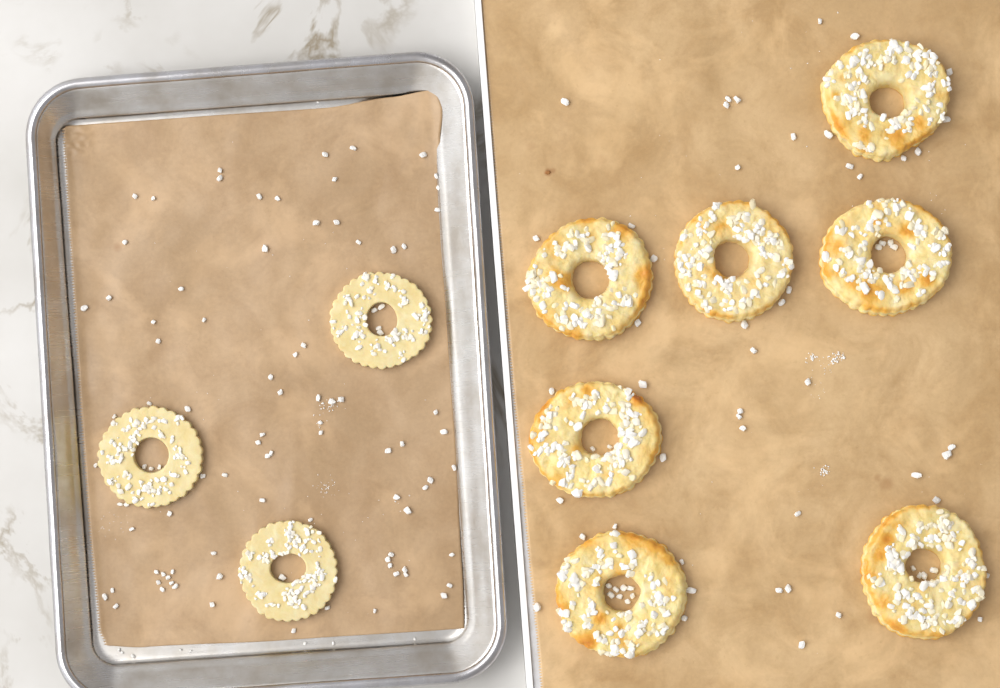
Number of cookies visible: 10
